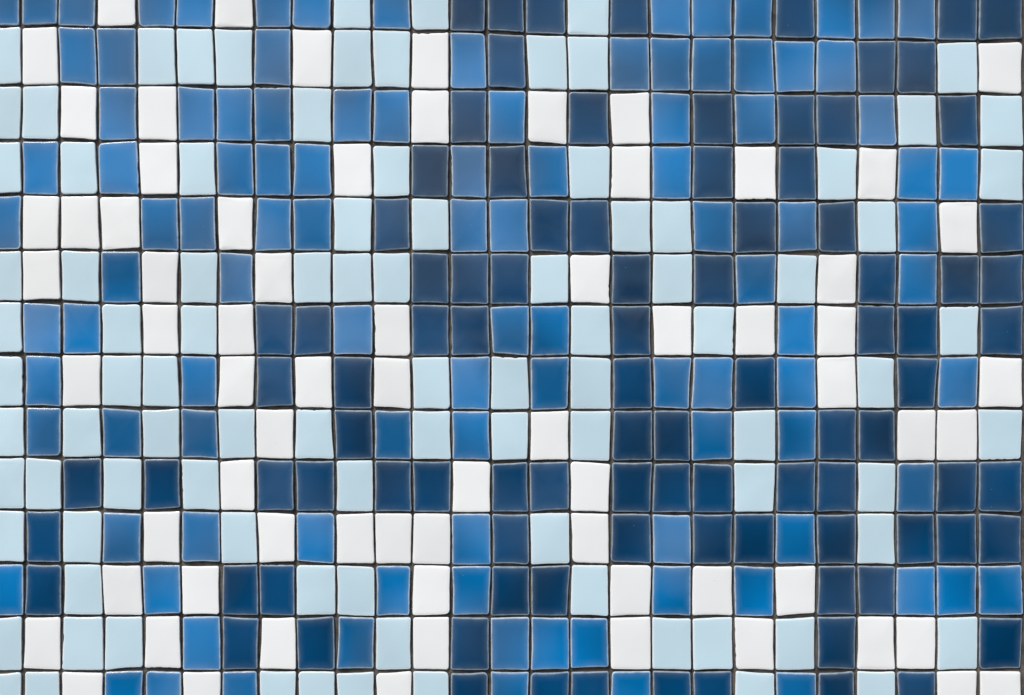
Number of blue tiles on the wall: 106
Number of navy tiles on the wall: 95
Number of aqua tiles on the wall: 93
